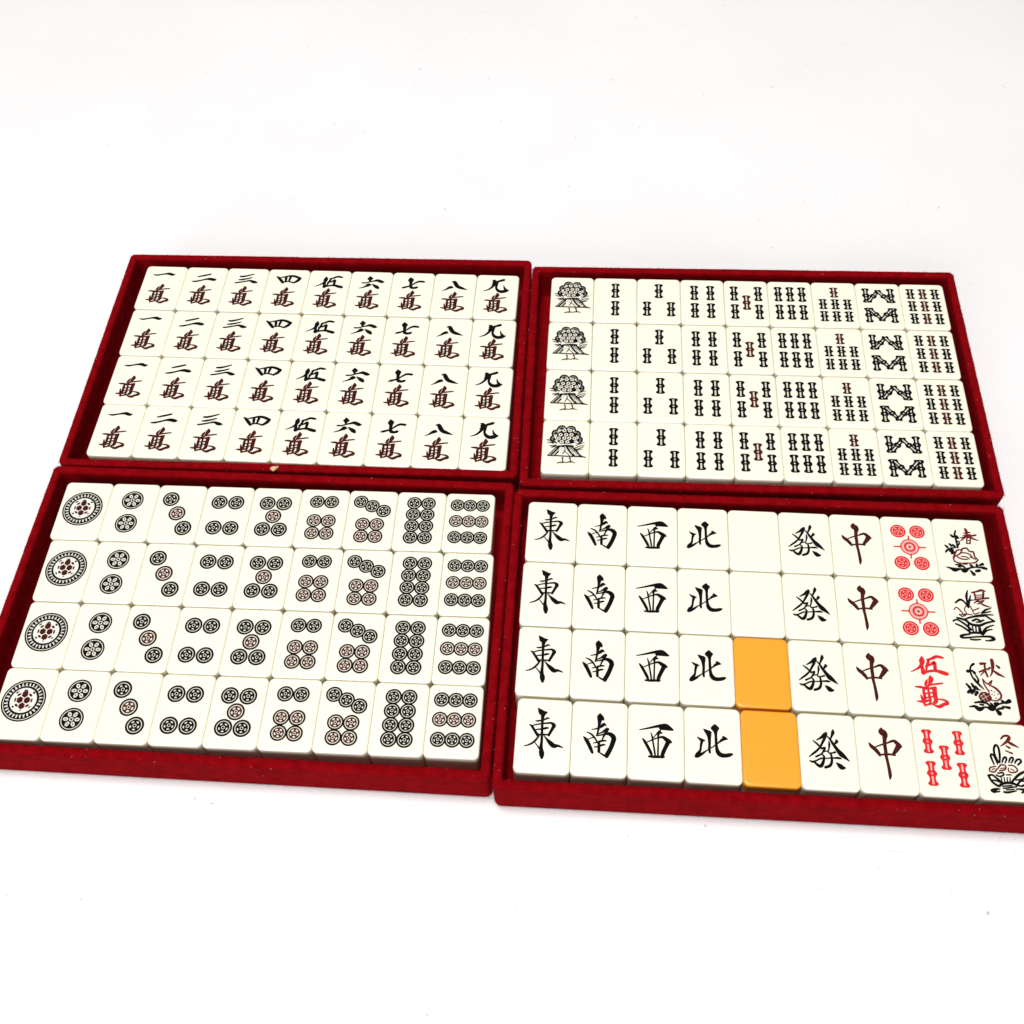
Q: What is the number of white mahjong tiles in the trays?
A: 142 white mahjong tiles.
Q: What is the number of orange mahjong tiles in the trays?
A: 2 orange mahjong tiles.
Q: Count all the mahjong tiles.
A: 144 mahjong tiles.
